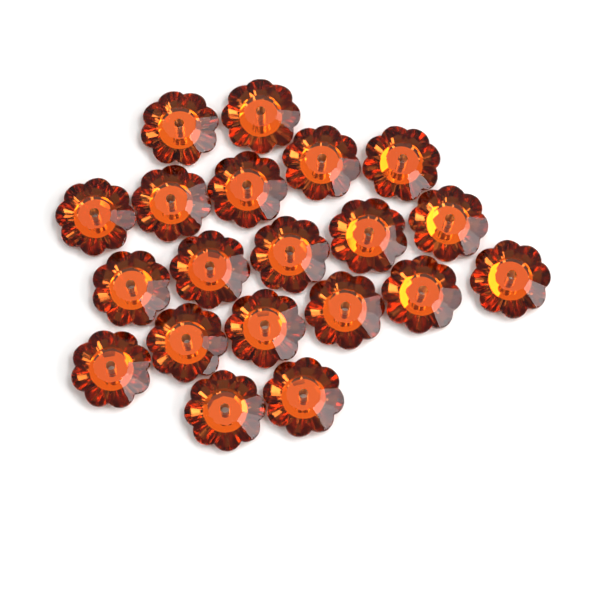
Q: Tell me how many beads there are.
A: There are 20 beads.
